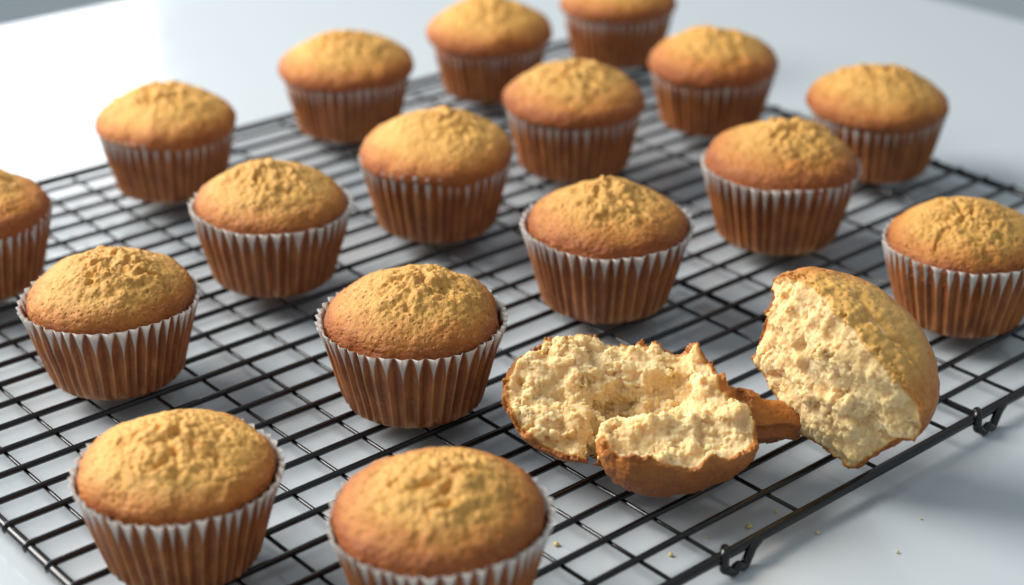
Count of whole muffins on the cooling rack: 17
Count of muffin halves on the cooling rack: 2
